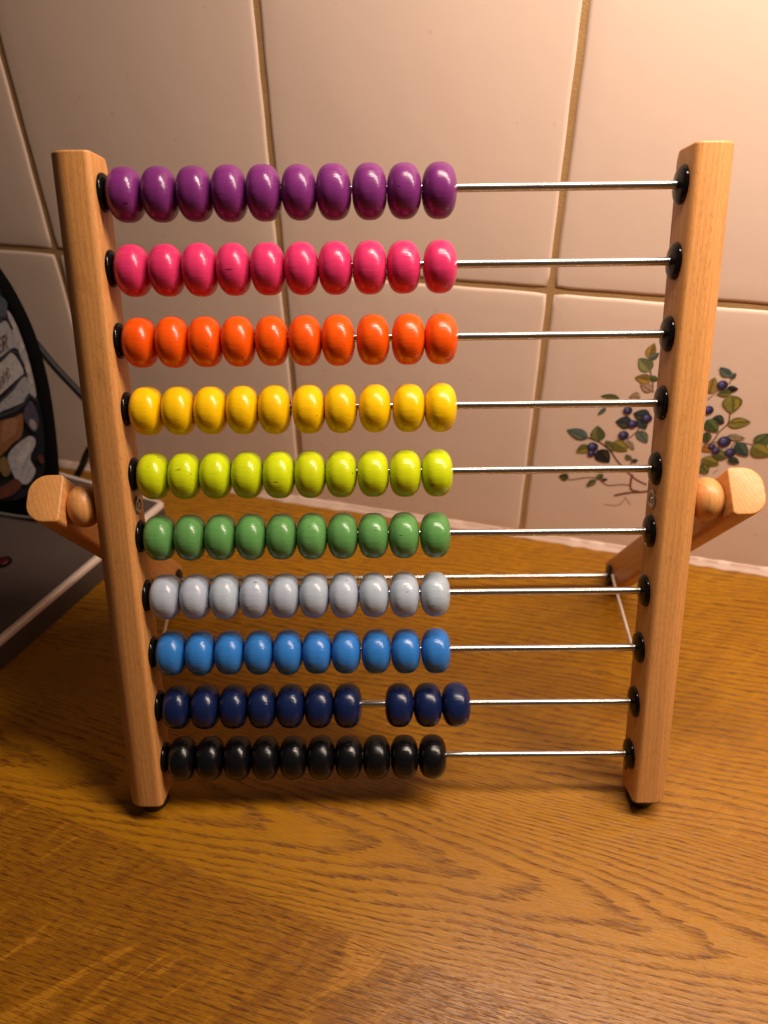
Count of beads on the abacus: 100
